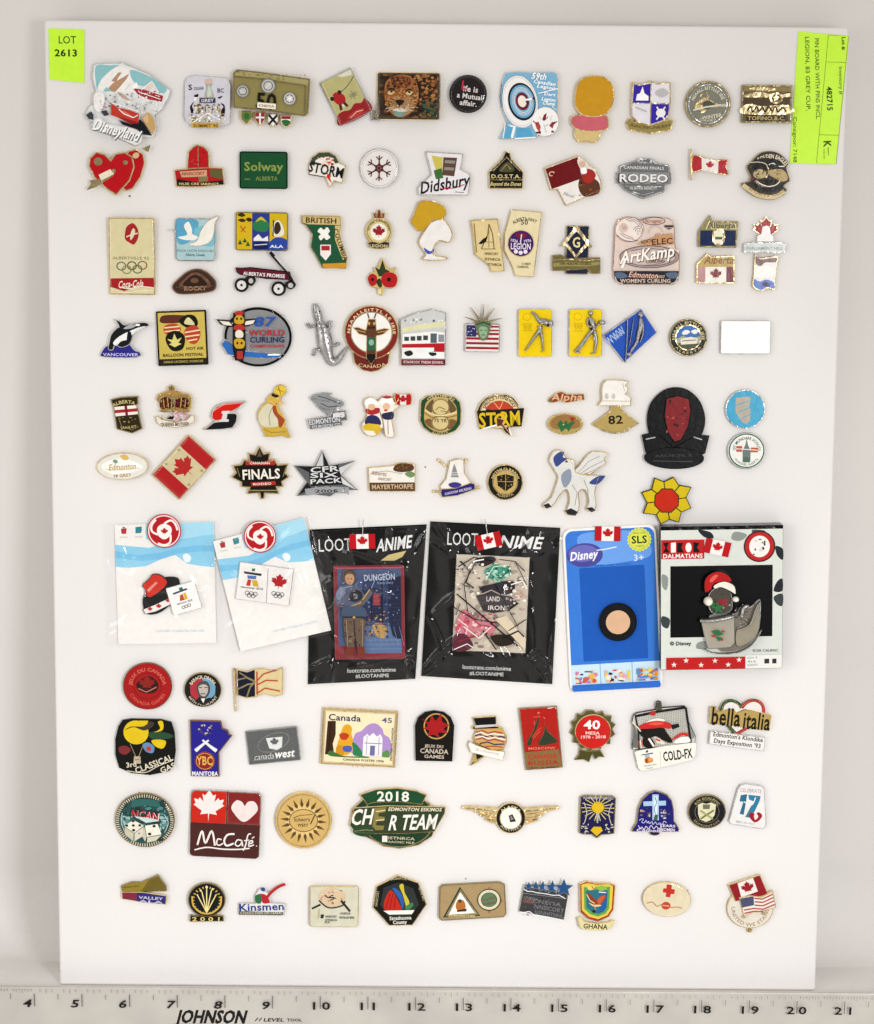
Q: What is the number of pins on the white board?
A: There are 112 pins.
